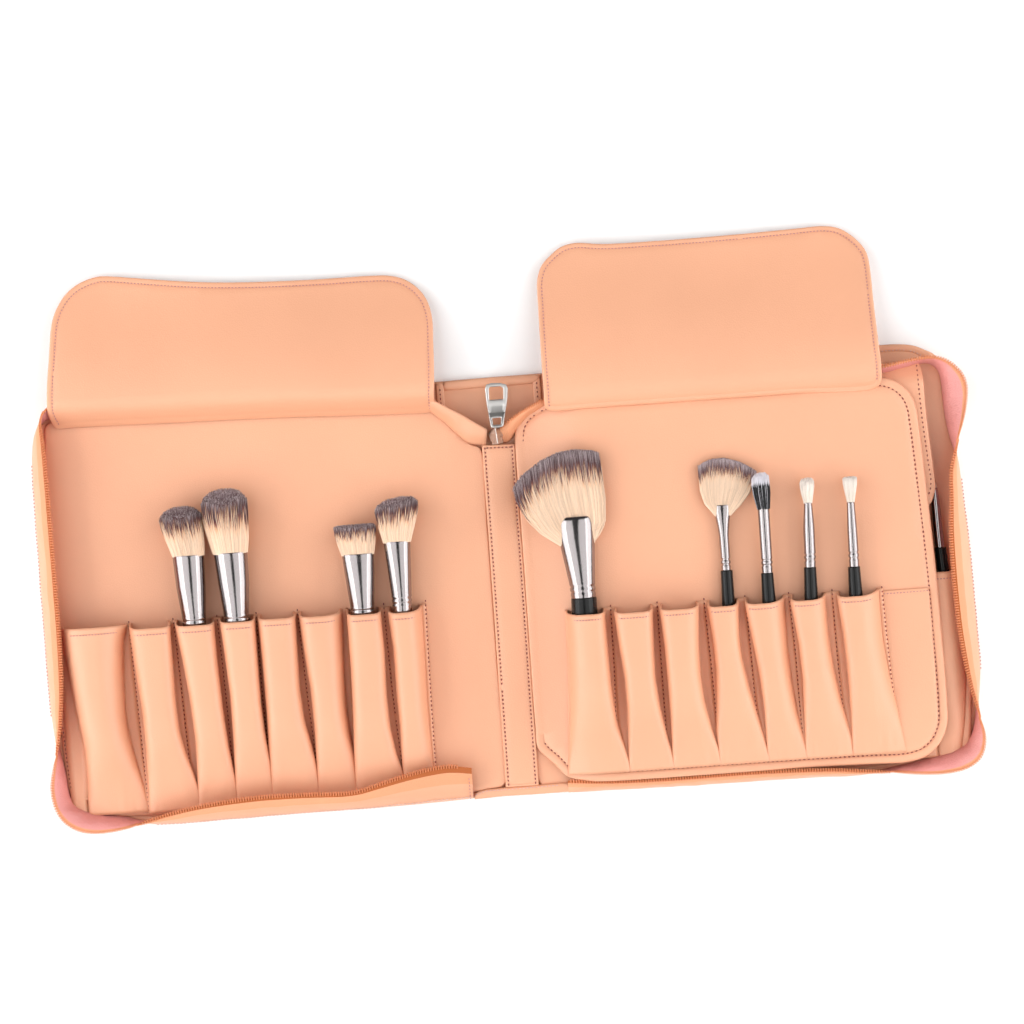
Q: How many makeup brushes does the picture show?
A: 10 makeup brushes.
